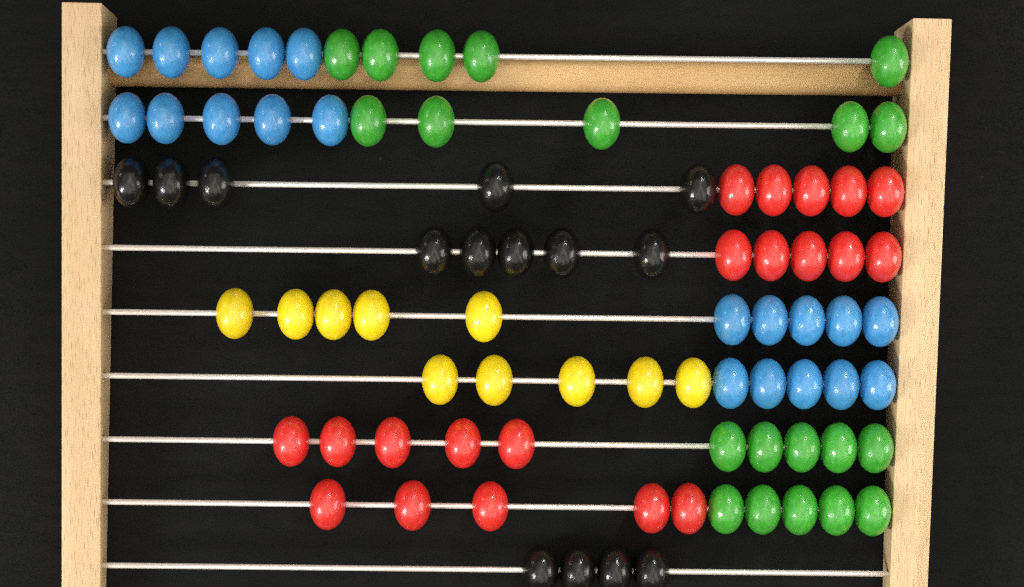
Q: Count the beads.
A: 84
